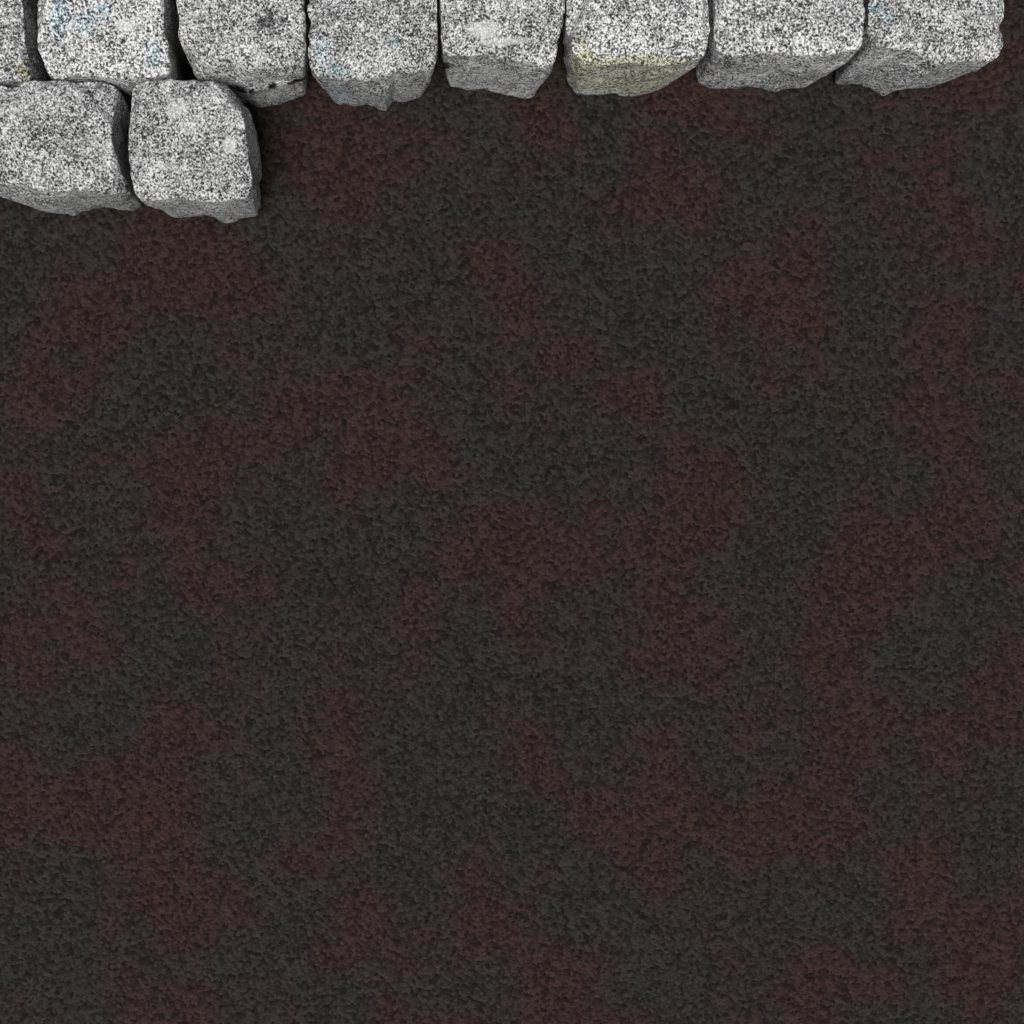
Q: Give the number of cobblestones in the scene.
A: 10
